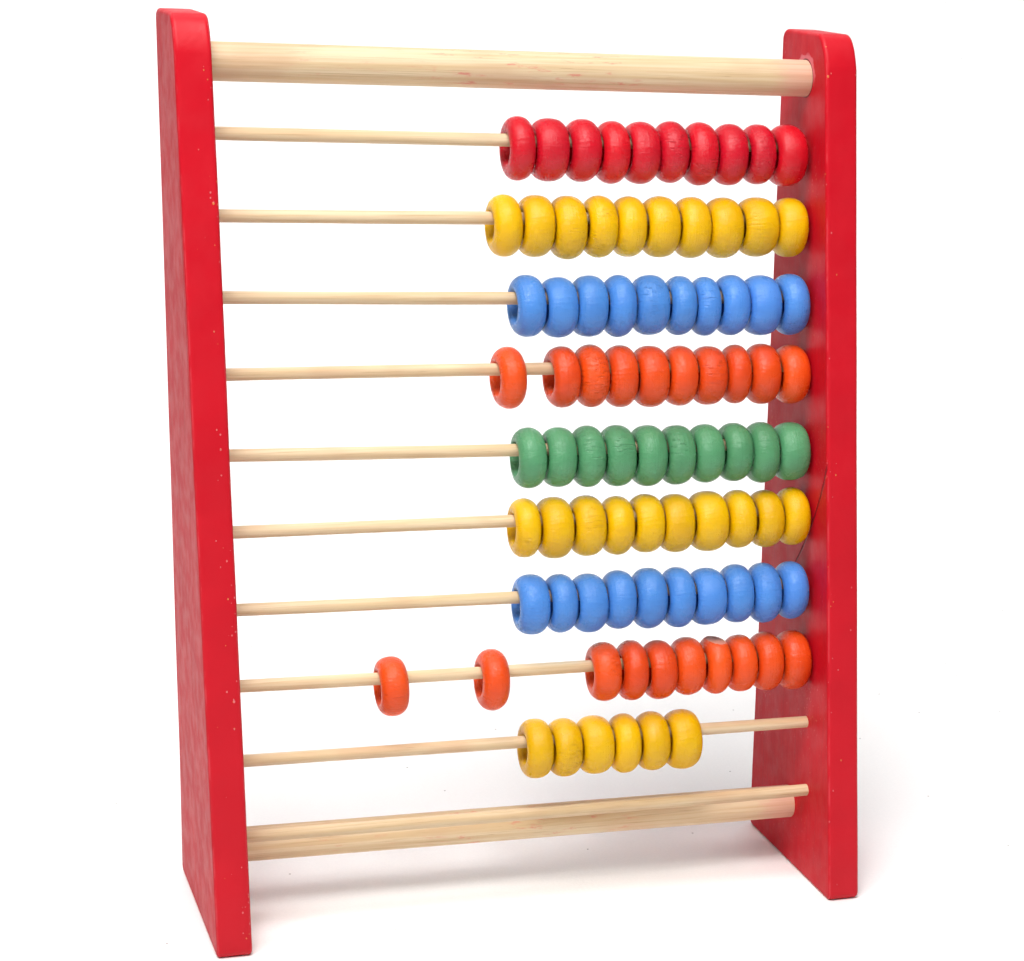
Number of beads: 86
